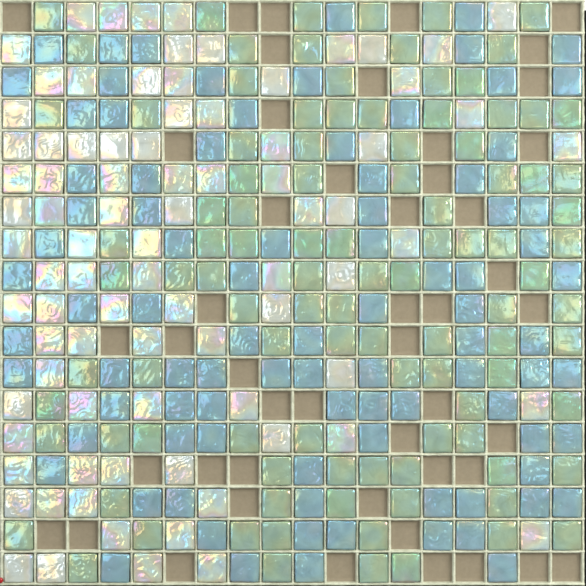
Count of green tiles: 102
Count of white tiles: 84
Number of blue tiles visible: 90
